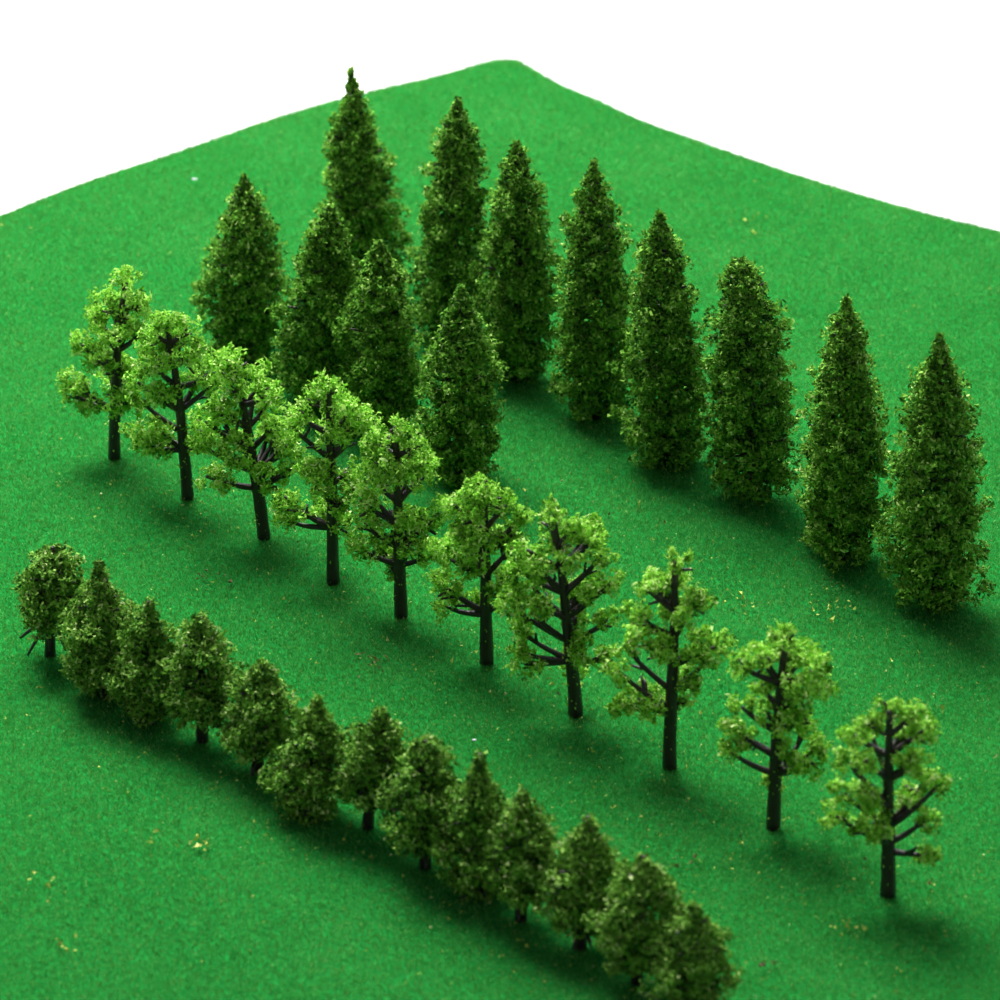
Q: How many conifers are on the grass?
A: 12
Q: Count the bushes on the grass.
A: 13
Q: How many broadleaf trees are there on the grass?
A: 10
